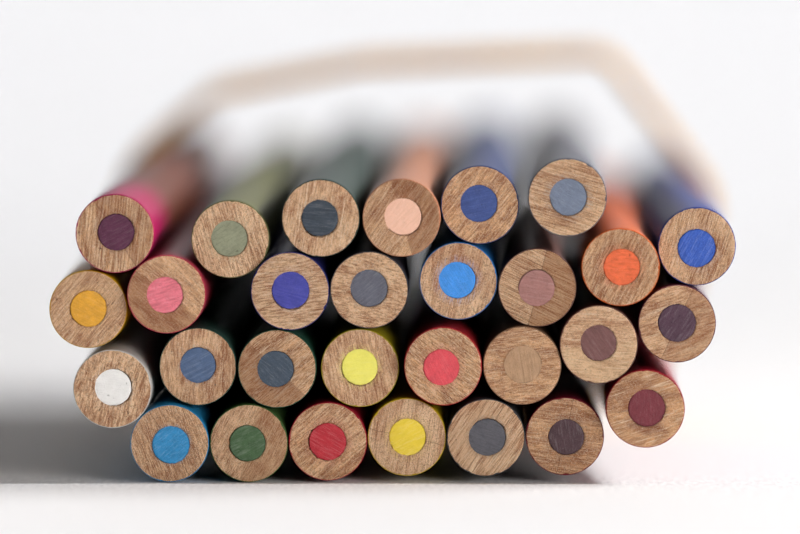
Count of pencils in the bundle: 29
